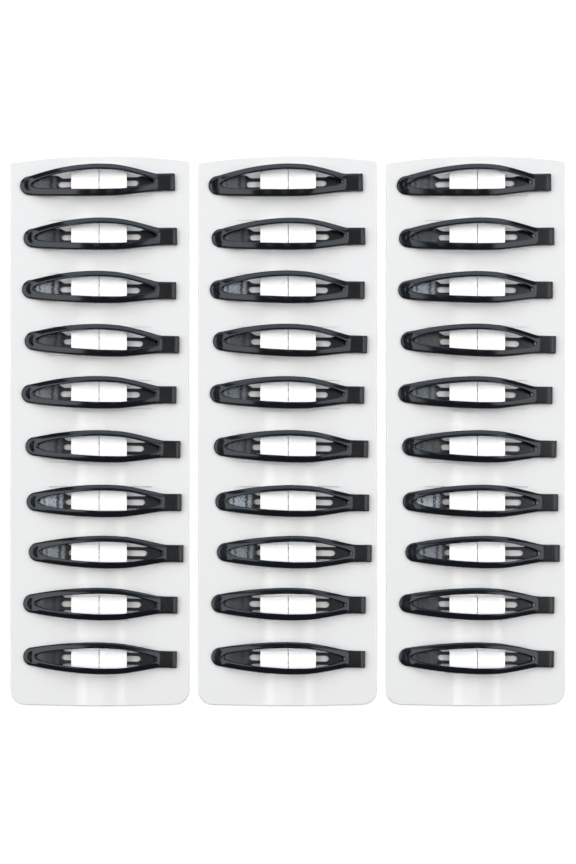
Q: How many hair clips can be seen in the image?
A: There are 30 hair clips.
